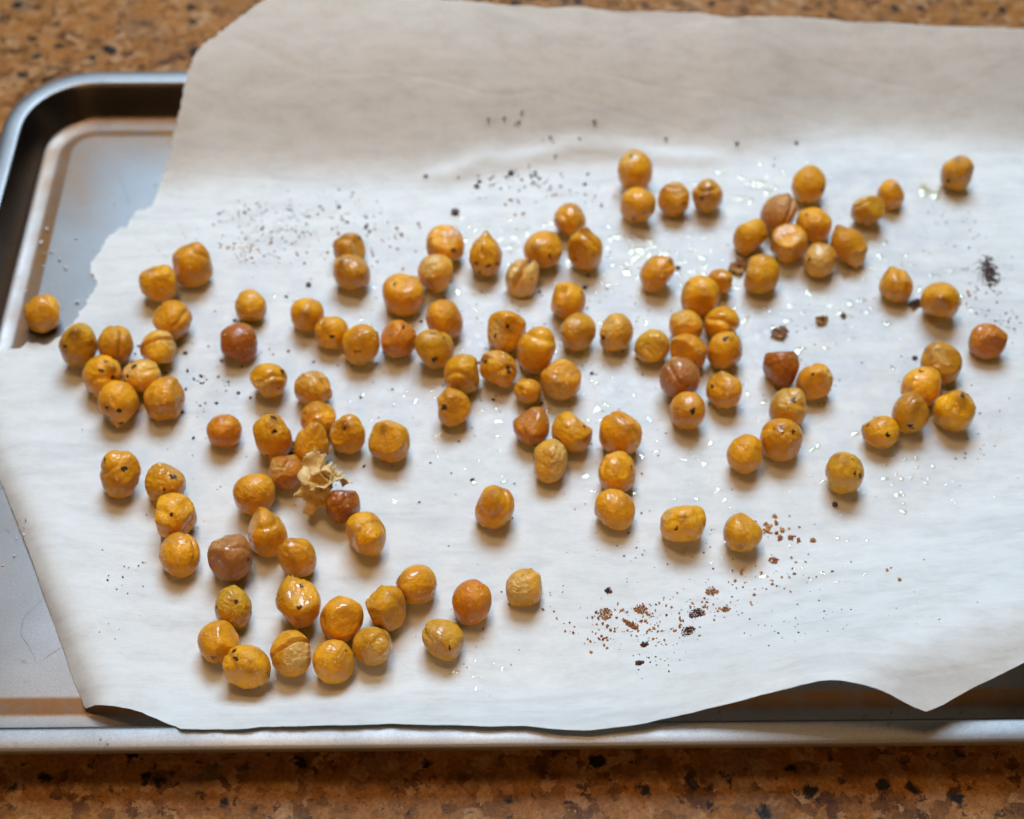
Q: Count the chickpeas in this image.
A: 120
